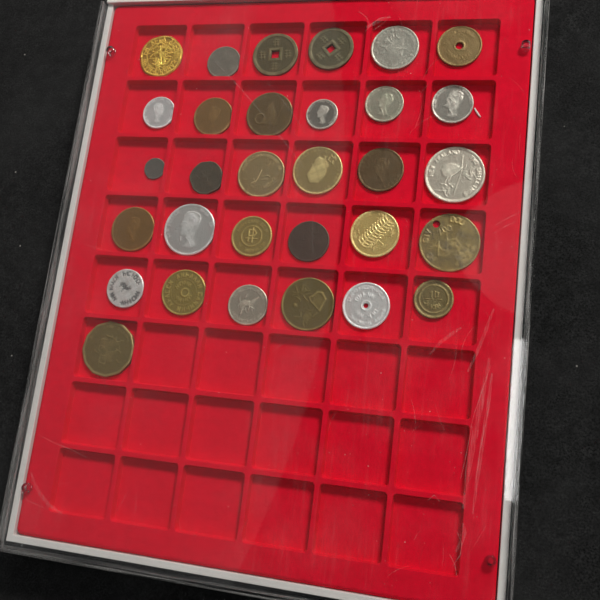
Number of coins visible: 31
